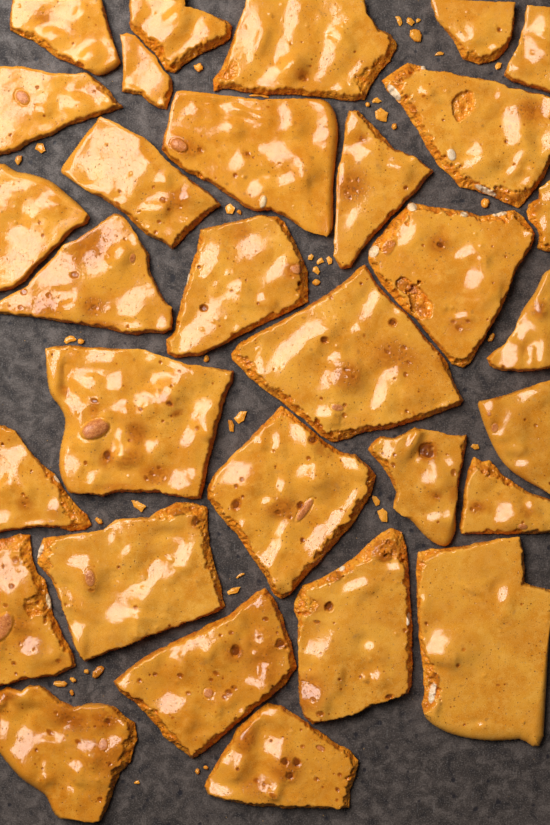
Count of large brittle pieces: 31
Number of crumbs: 43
